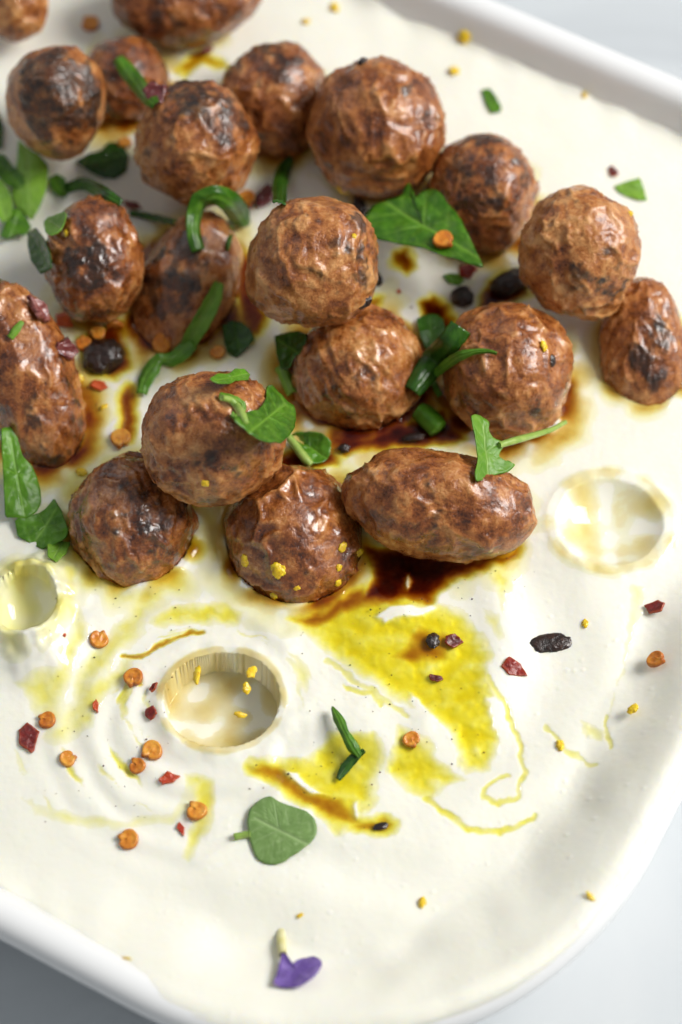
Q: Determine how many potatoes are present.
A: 20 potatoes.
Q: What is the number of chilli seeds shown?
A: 20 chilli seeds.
